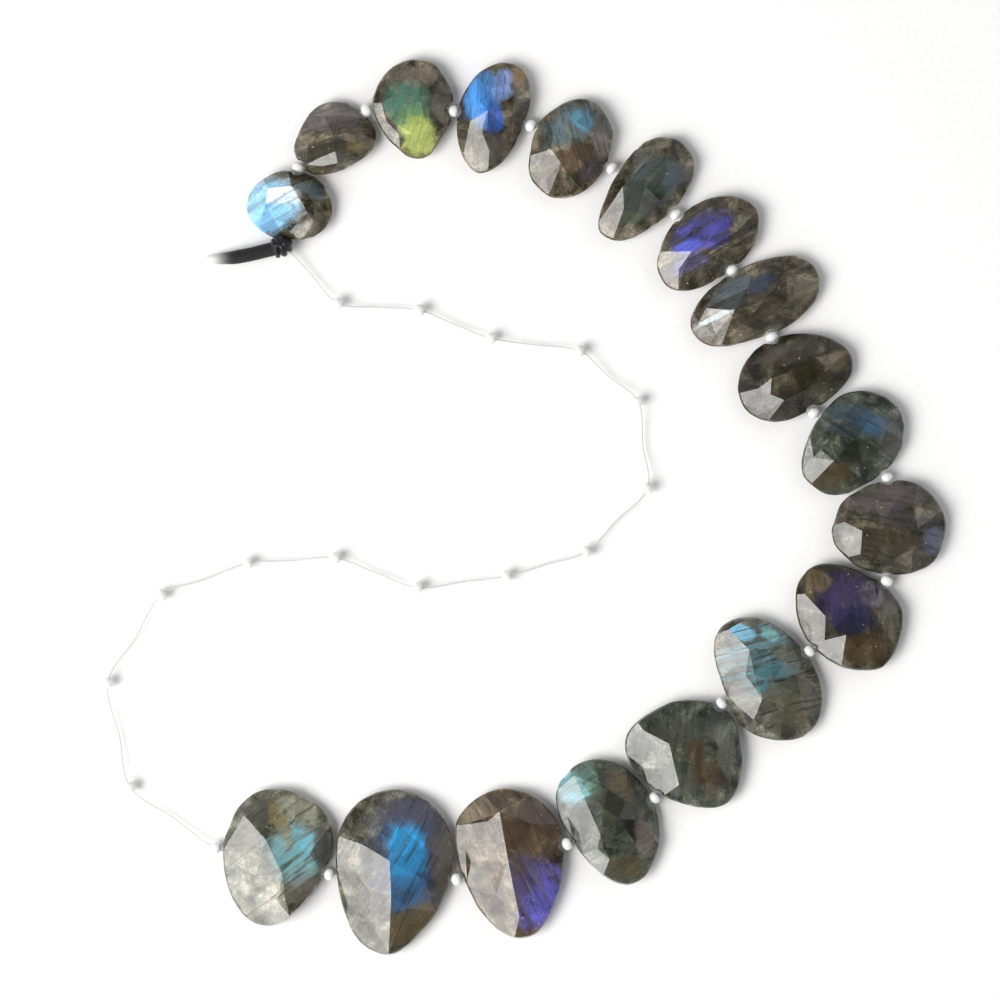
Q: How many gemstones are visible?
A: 18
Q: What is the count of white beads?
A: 32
